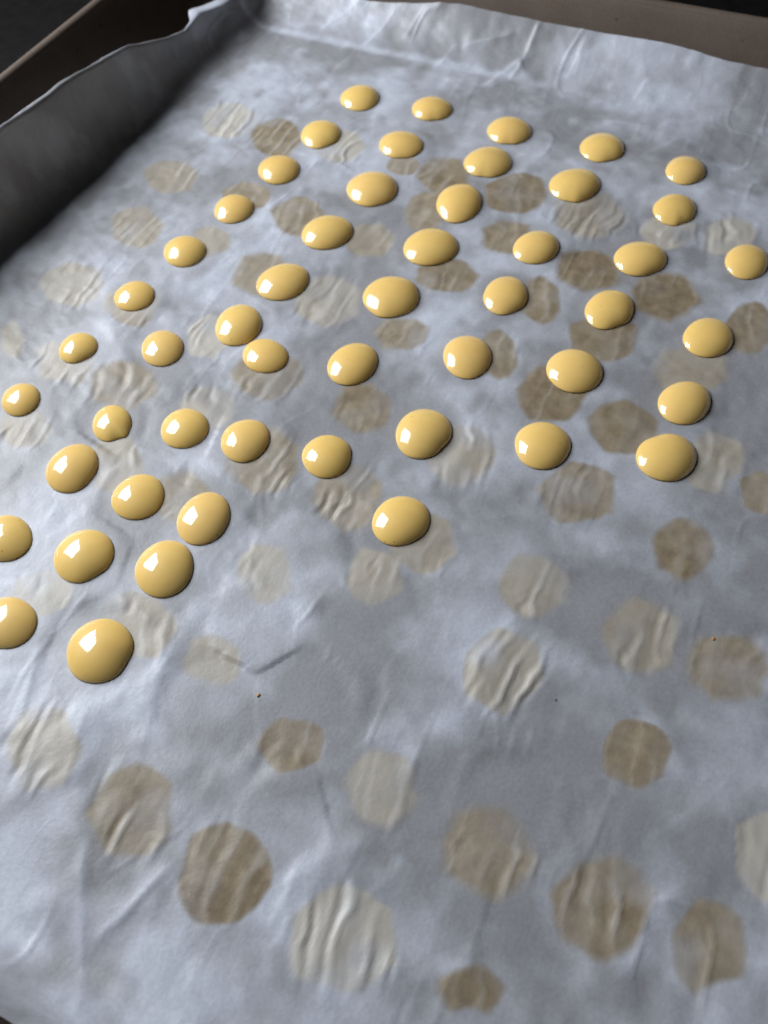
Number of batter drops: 51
